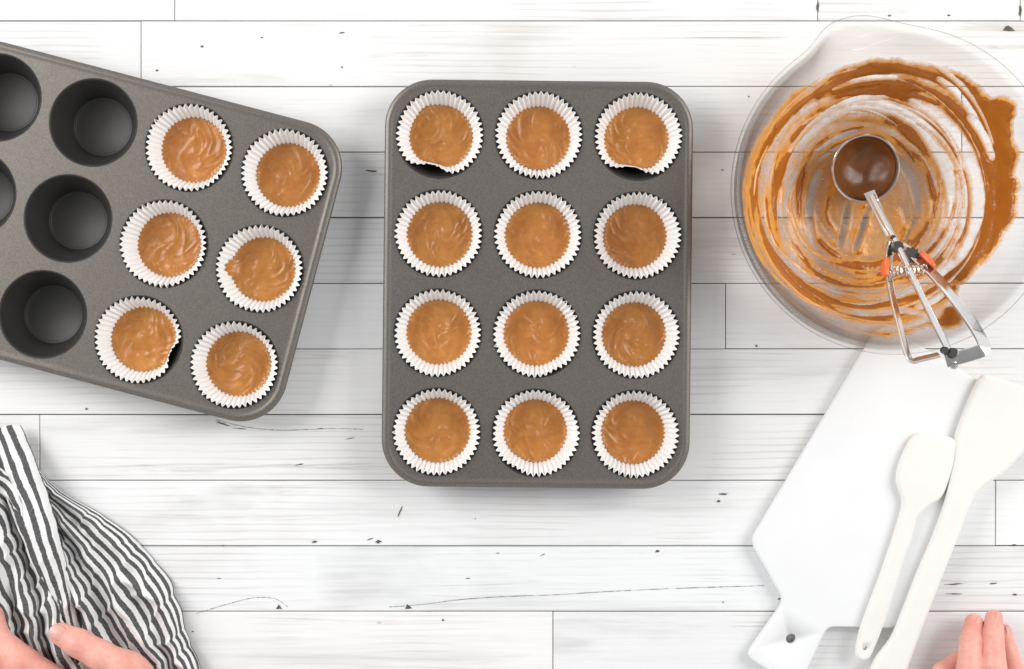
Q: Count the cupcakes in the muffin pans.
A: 18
